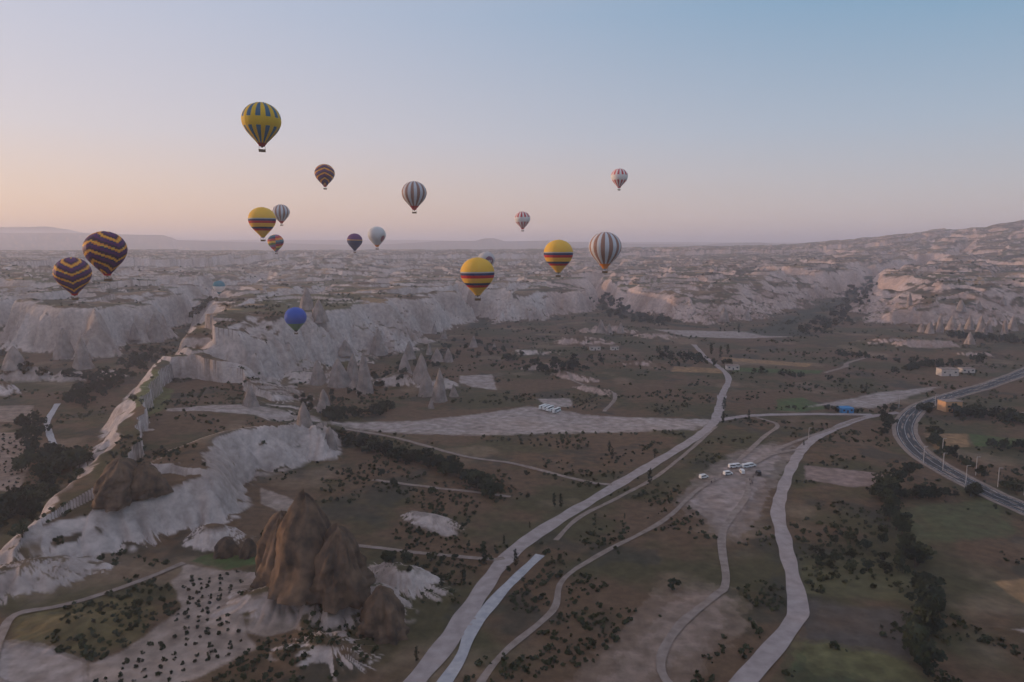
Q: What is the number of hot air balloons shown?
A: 18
